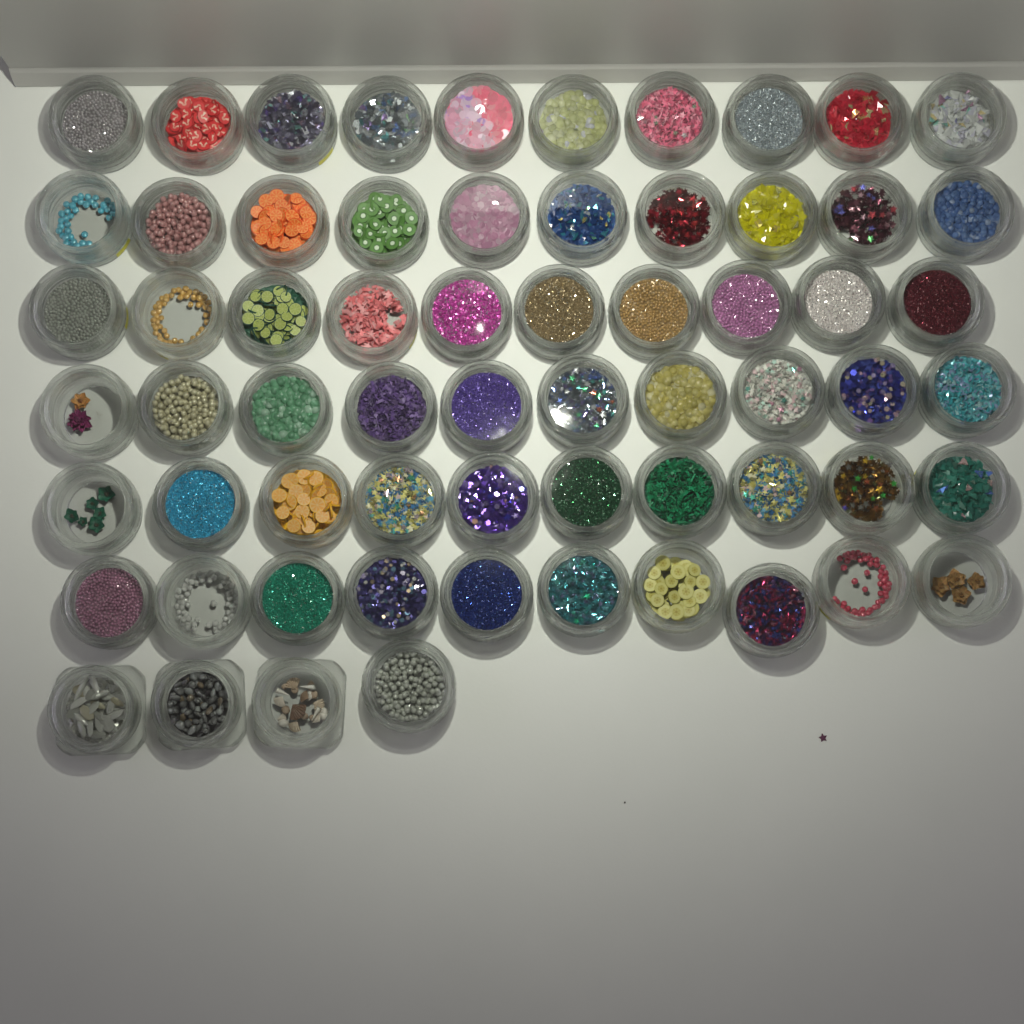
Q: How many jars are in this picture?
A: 64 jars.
